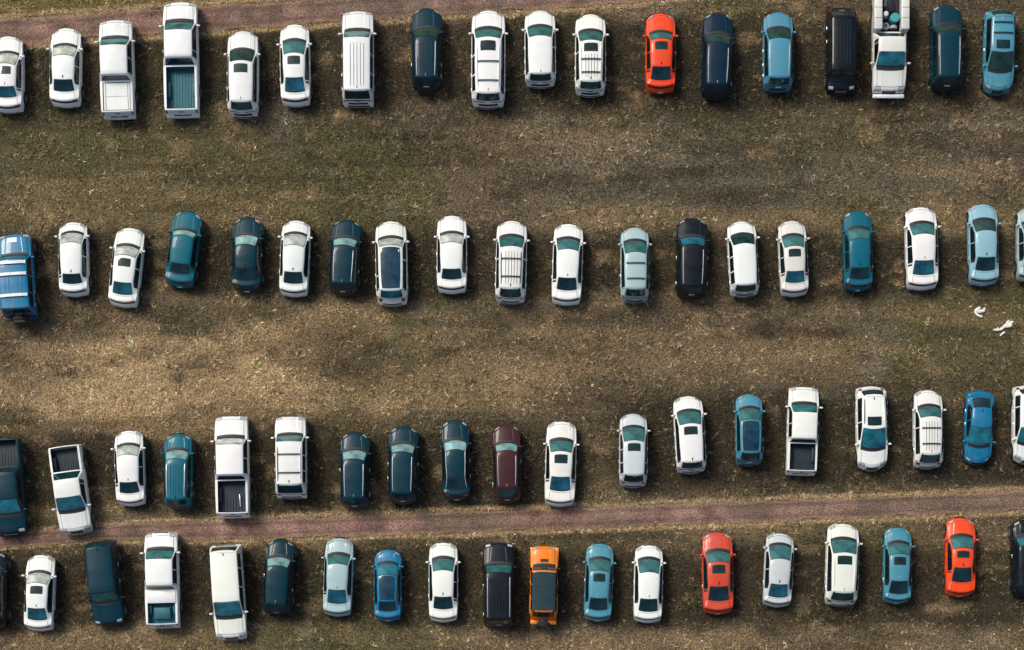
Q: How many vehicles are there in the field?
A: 75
